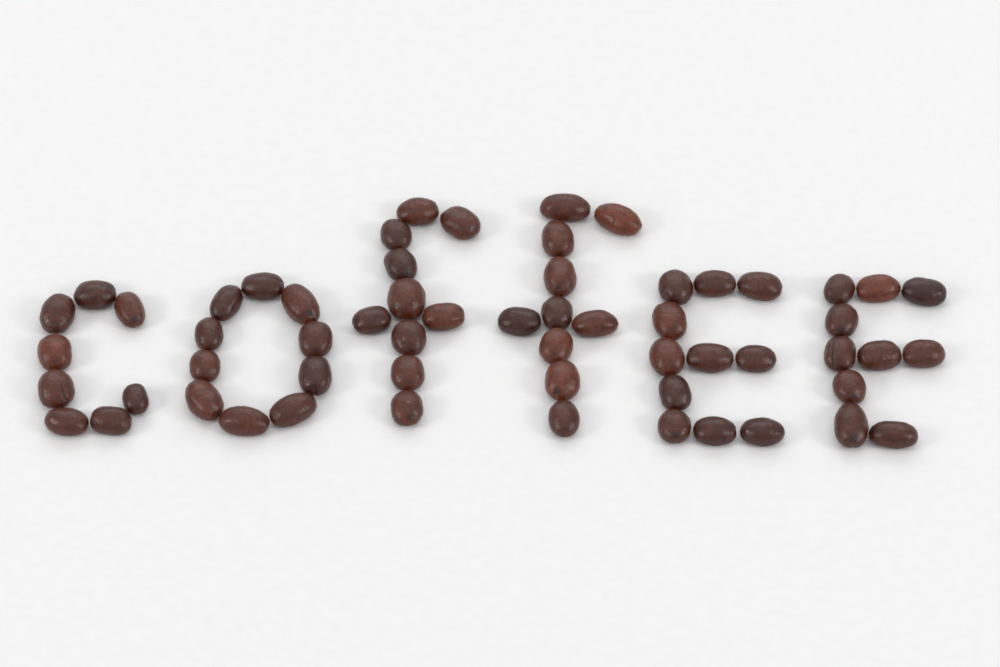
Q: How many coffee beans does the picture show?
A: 59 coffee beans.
